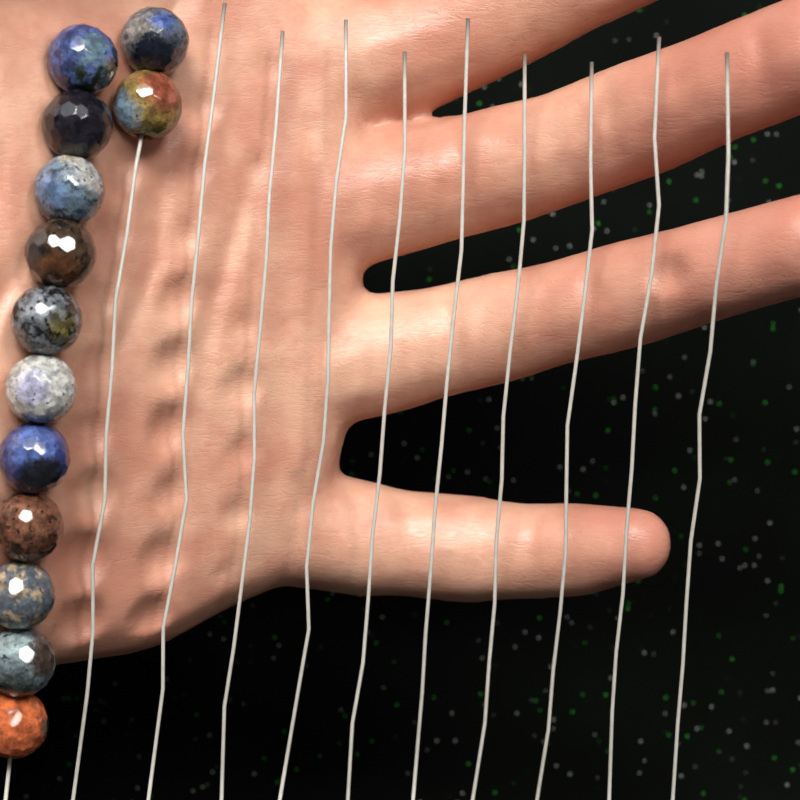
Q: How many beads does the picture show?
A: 13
